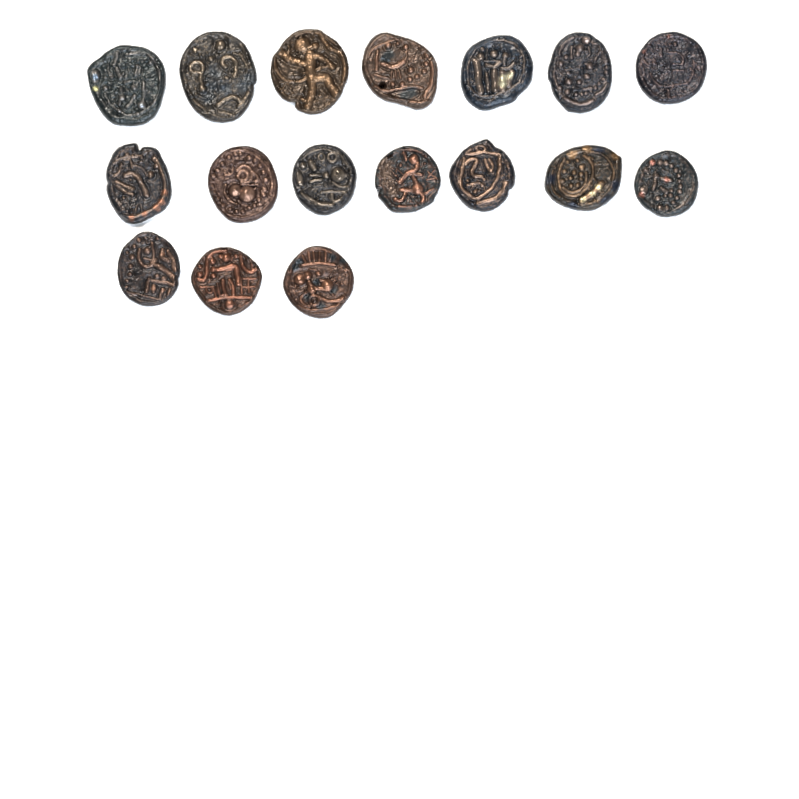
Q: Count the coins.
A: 17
